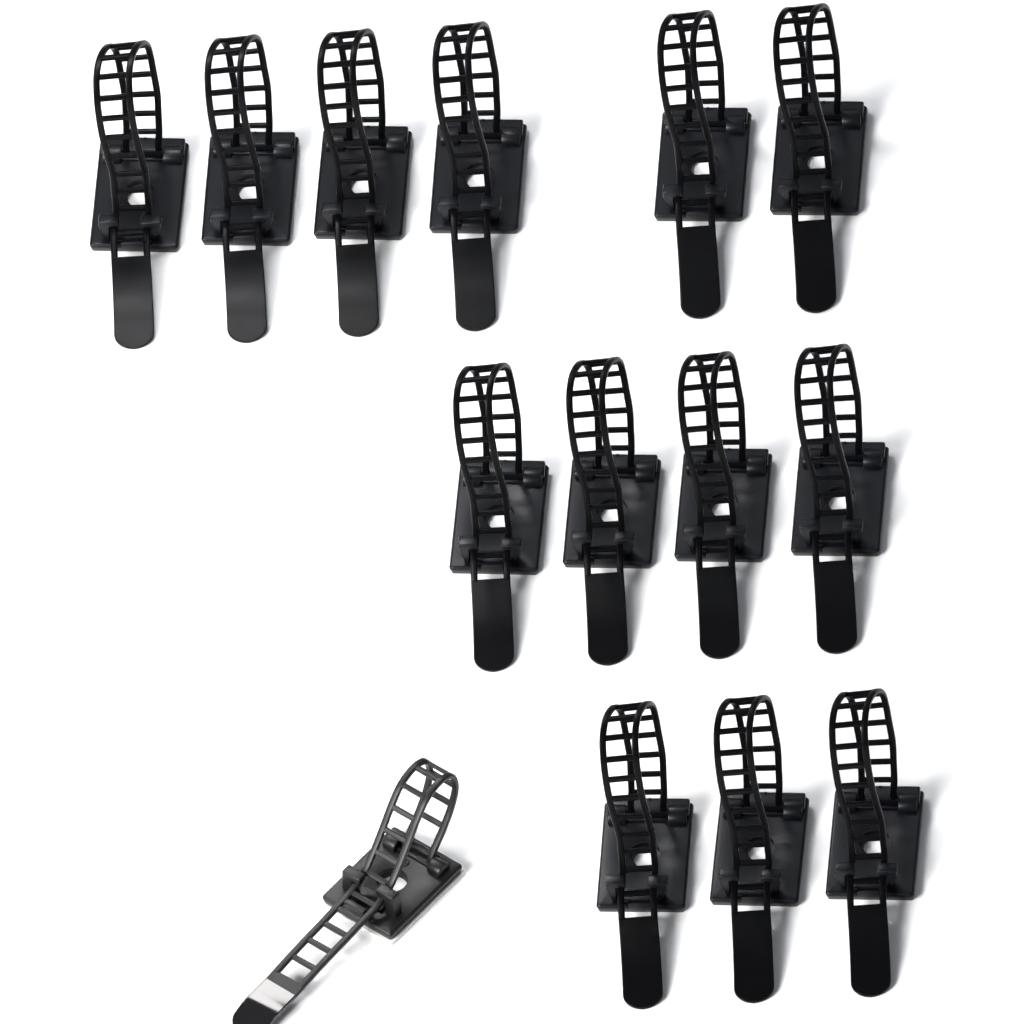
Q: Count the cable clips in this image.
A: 14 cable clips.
